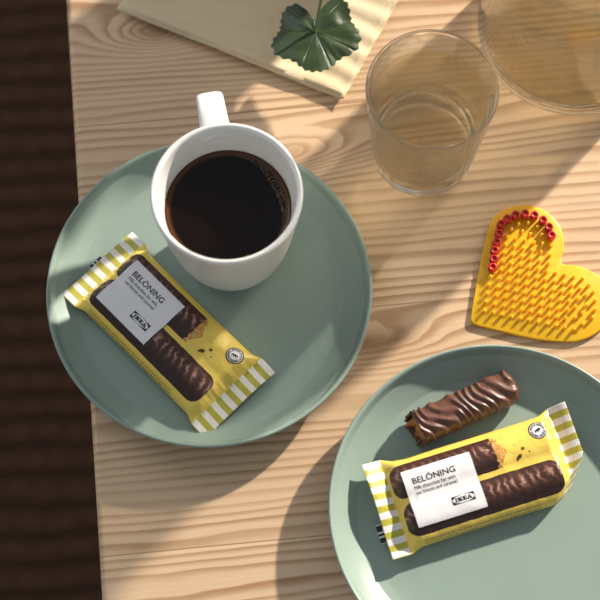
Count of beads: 13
